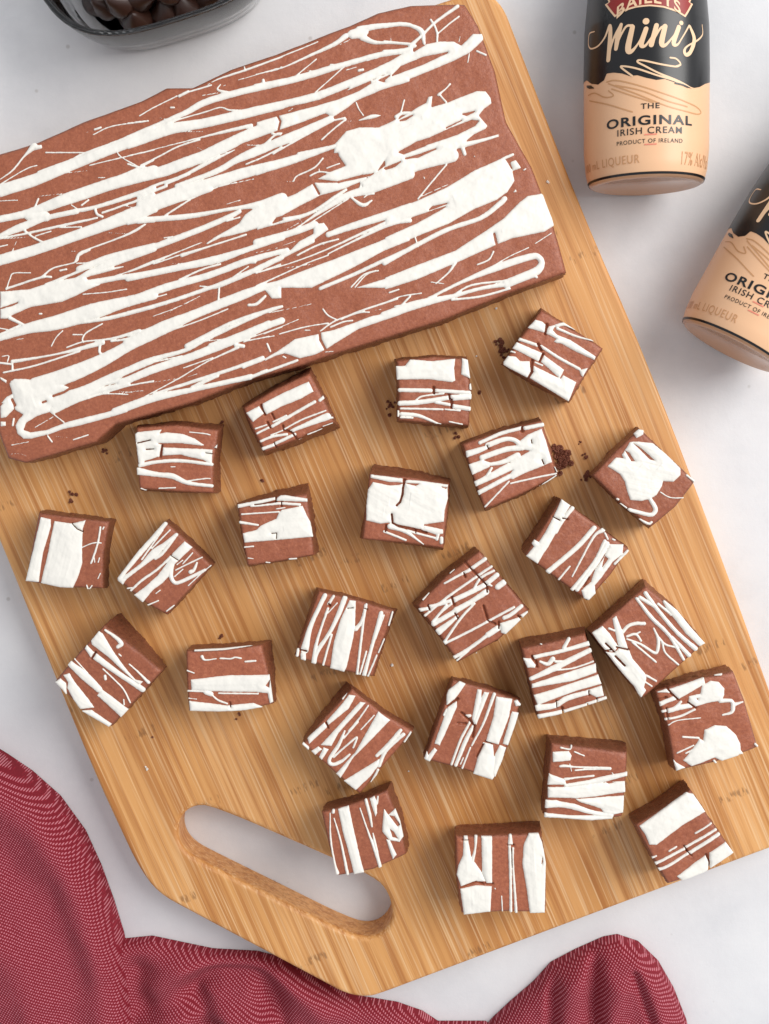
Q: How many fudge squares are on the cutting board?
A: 24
